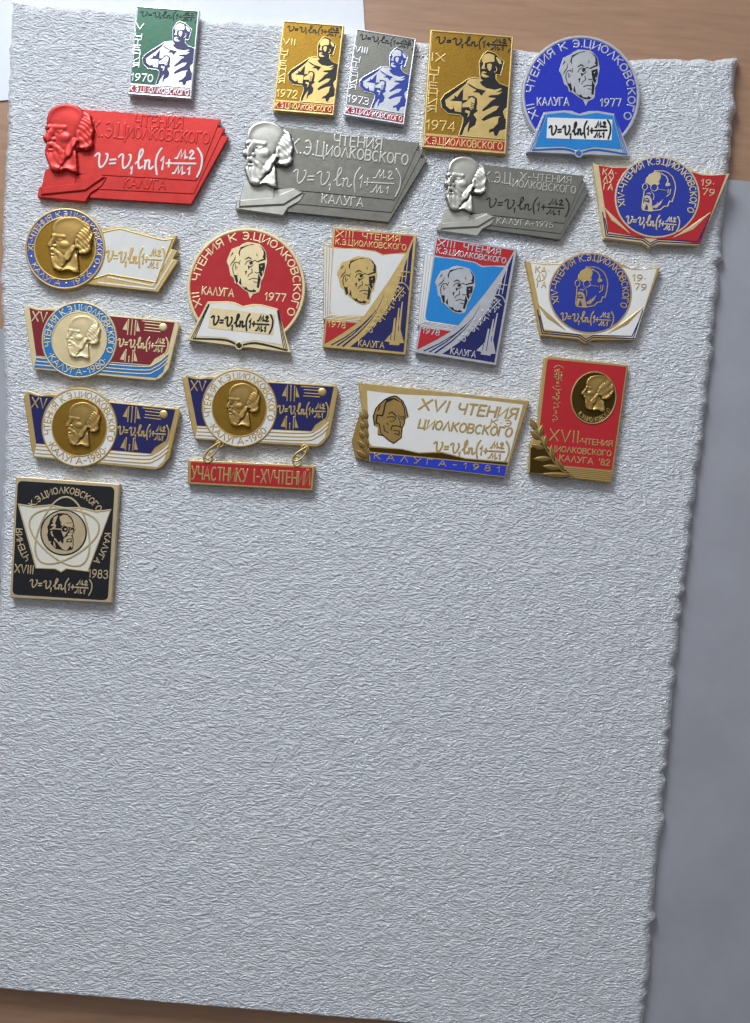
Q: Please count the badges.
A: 20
